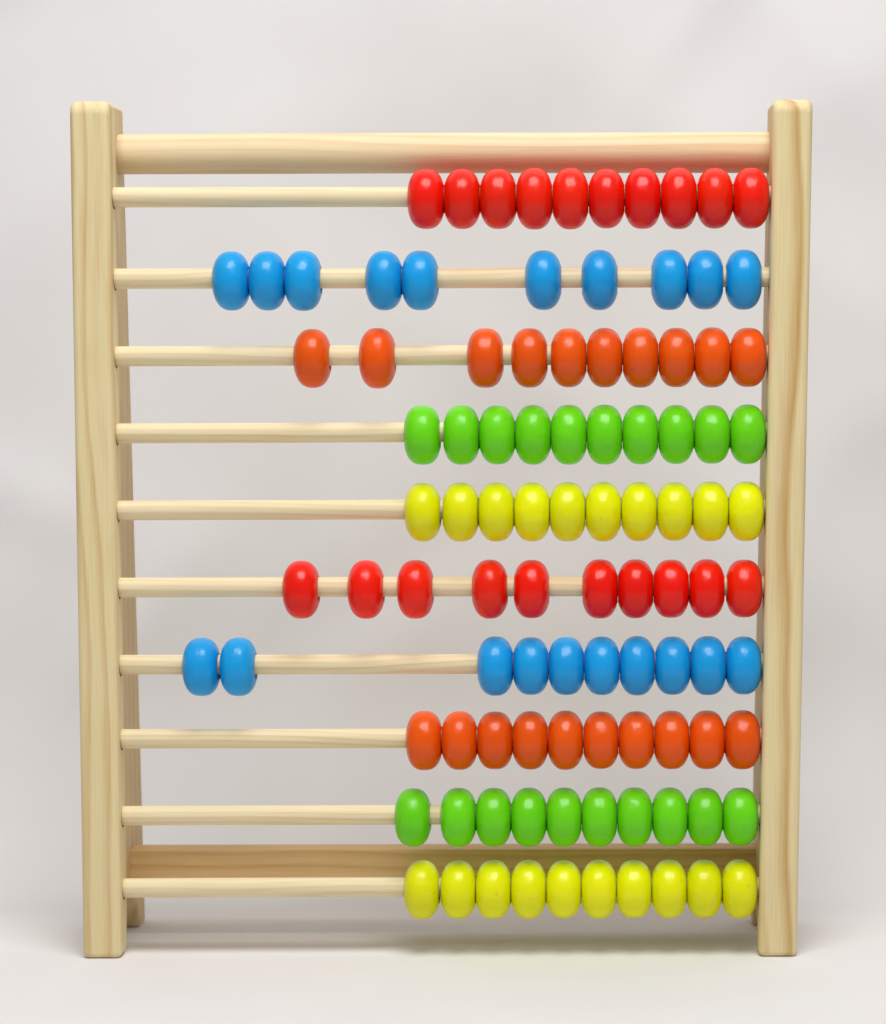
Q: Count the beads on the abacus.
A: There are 100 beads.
